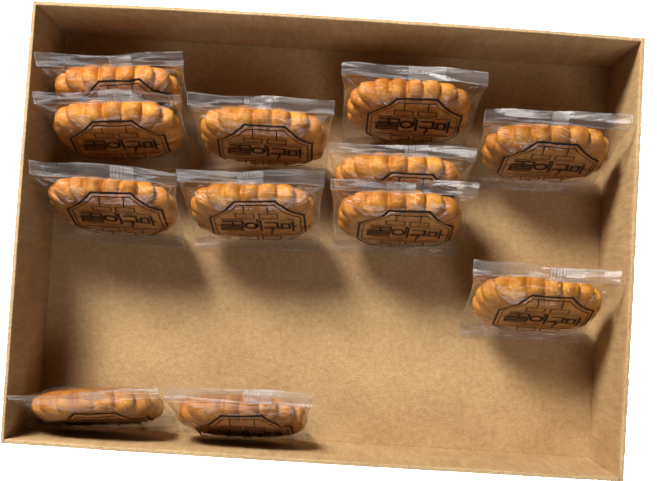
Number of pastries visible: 12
